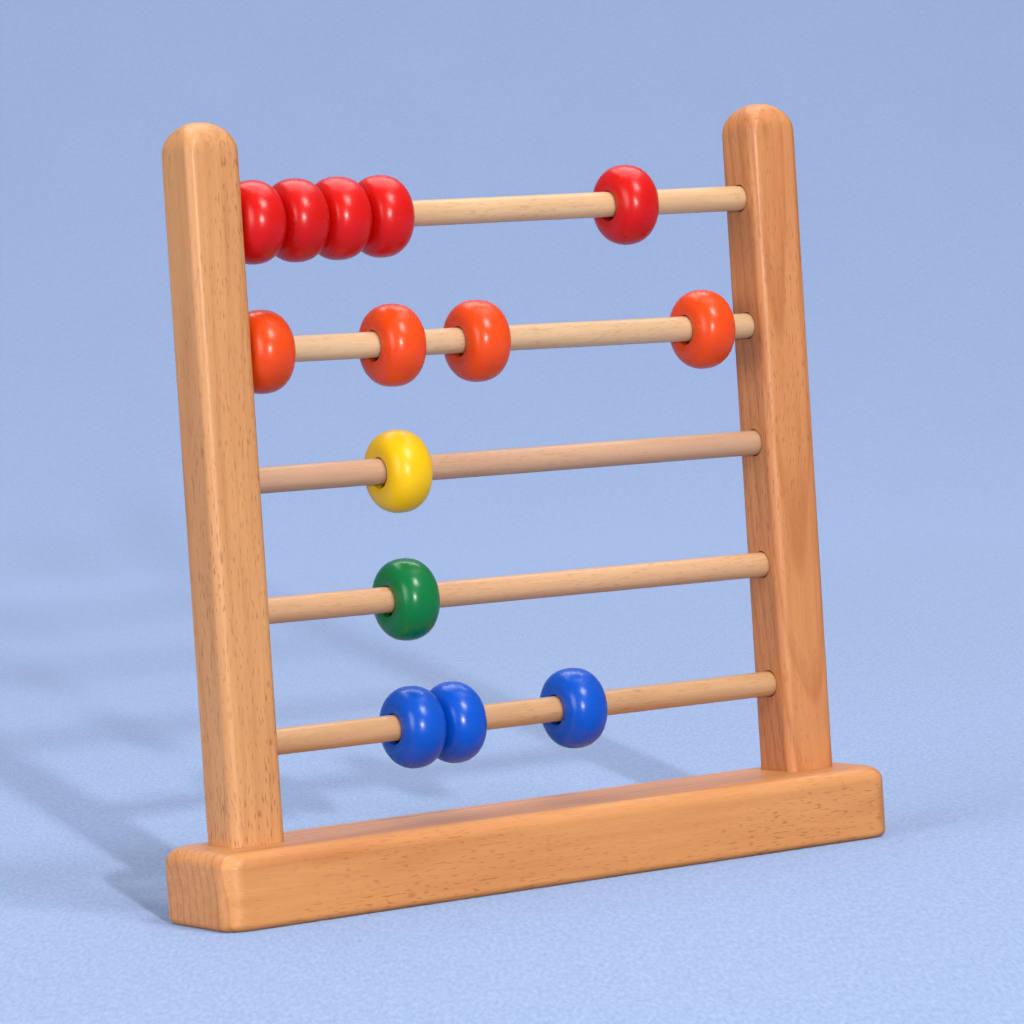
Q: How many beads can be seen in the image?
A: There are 14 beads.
